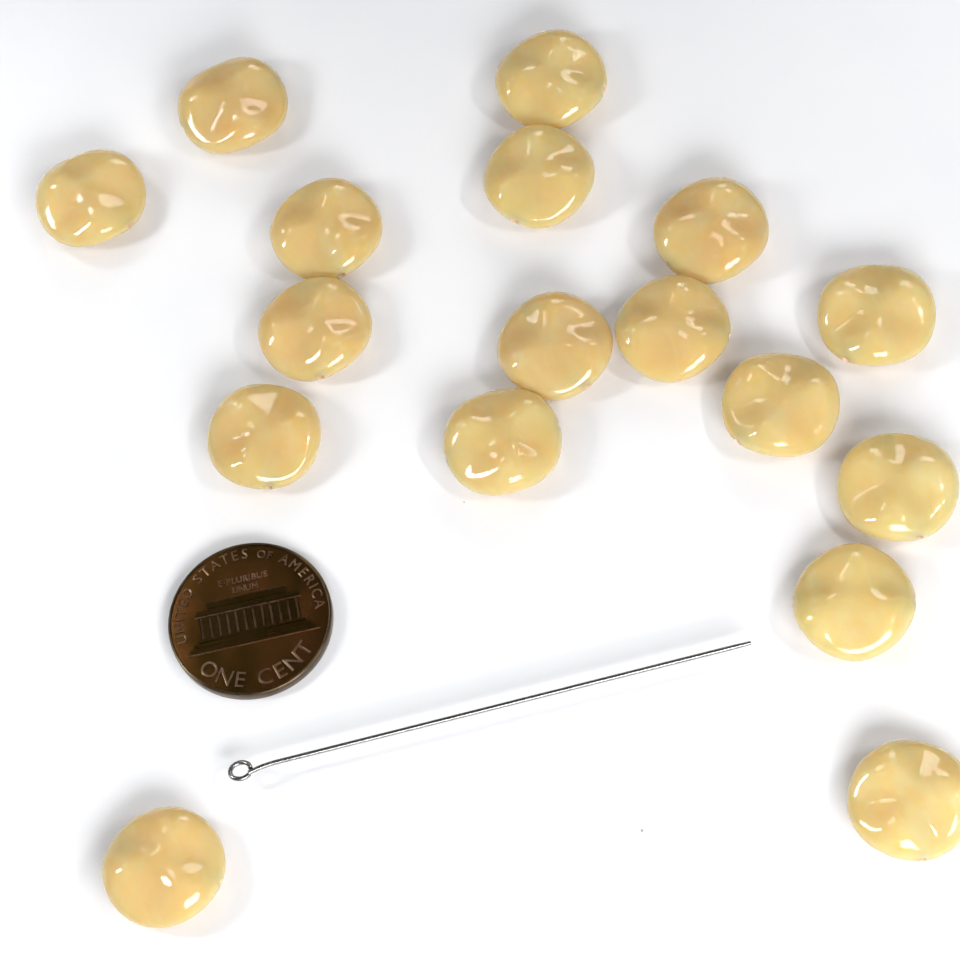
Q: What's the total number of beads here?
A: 17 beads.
